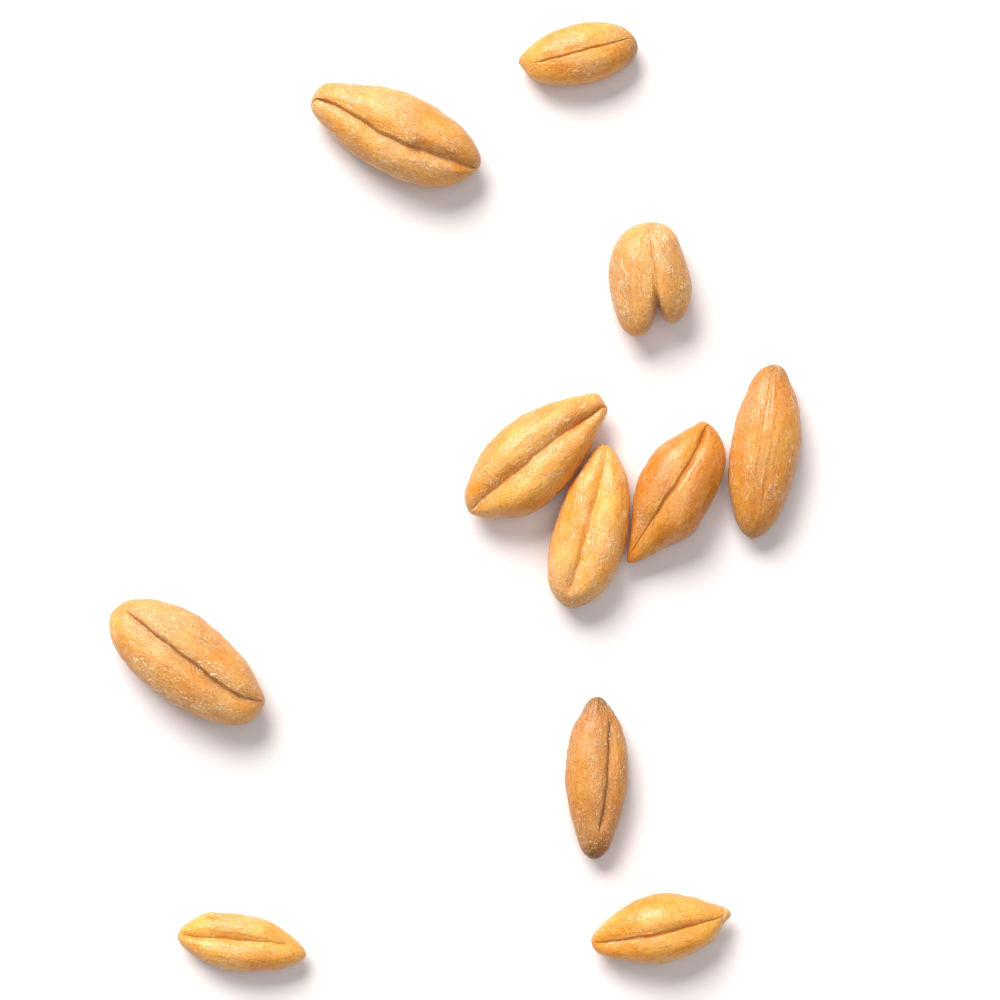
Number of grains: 11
